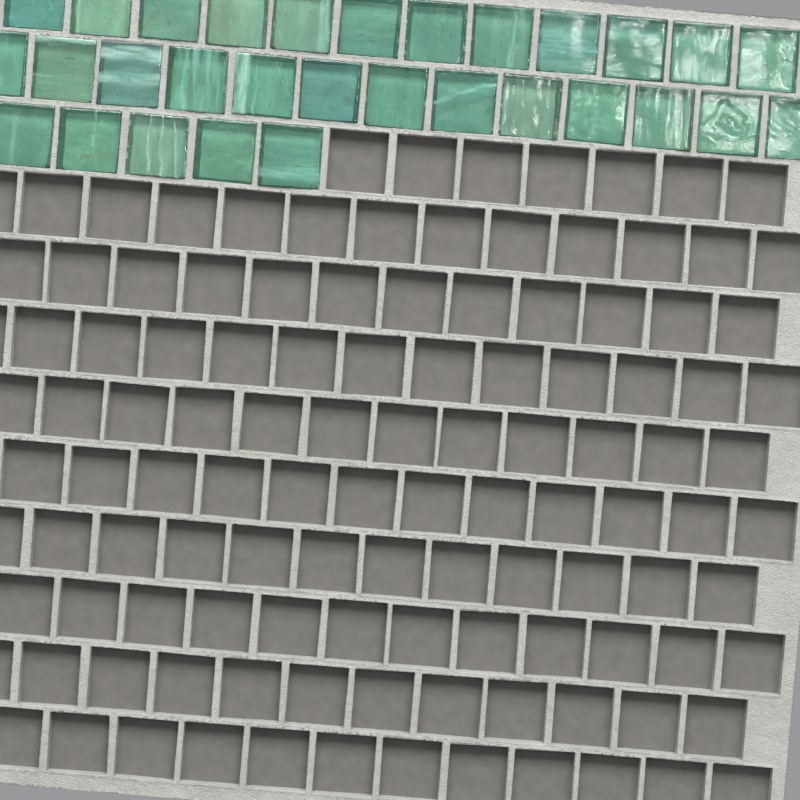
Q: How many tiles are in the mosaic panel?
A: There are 30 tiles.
